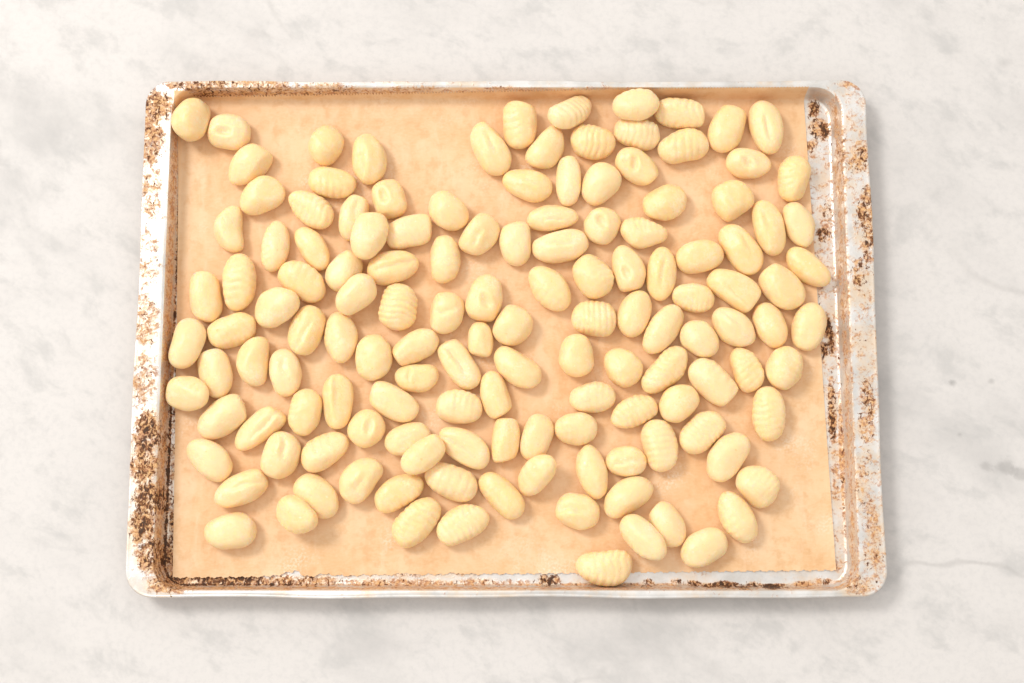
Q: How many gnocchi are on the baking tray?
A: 137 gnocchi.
